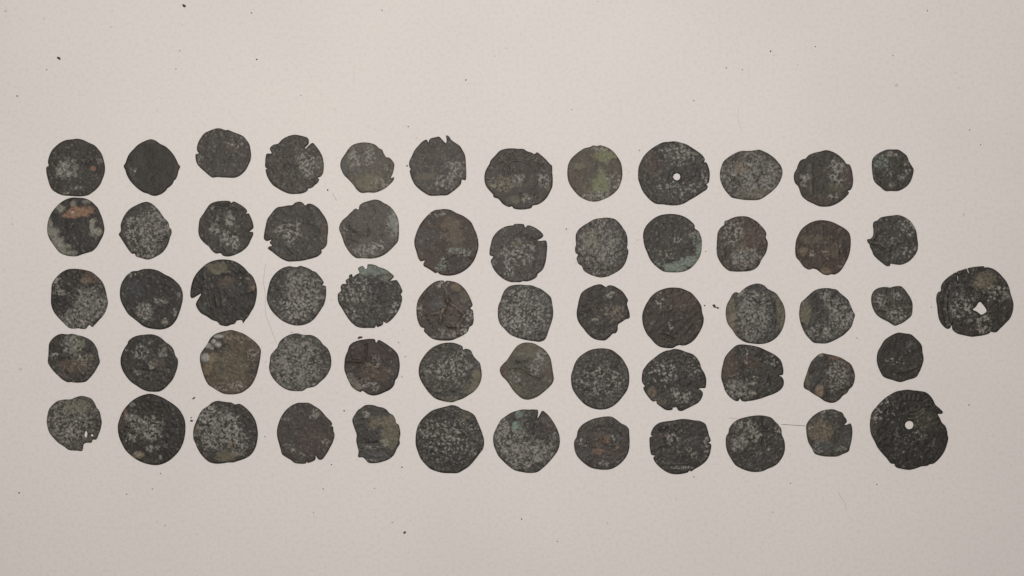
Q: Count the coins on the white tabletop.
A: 61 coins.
